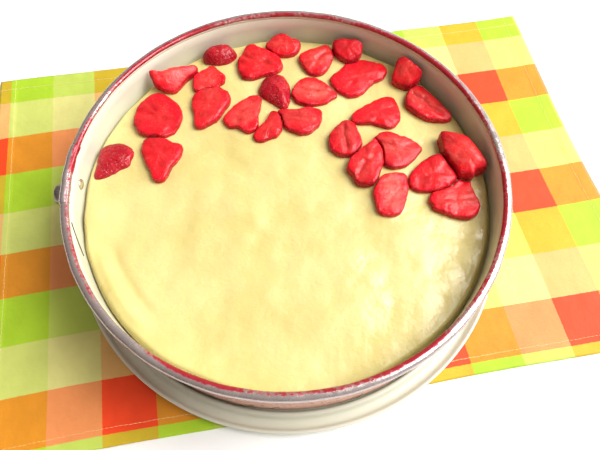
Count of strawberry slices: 27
